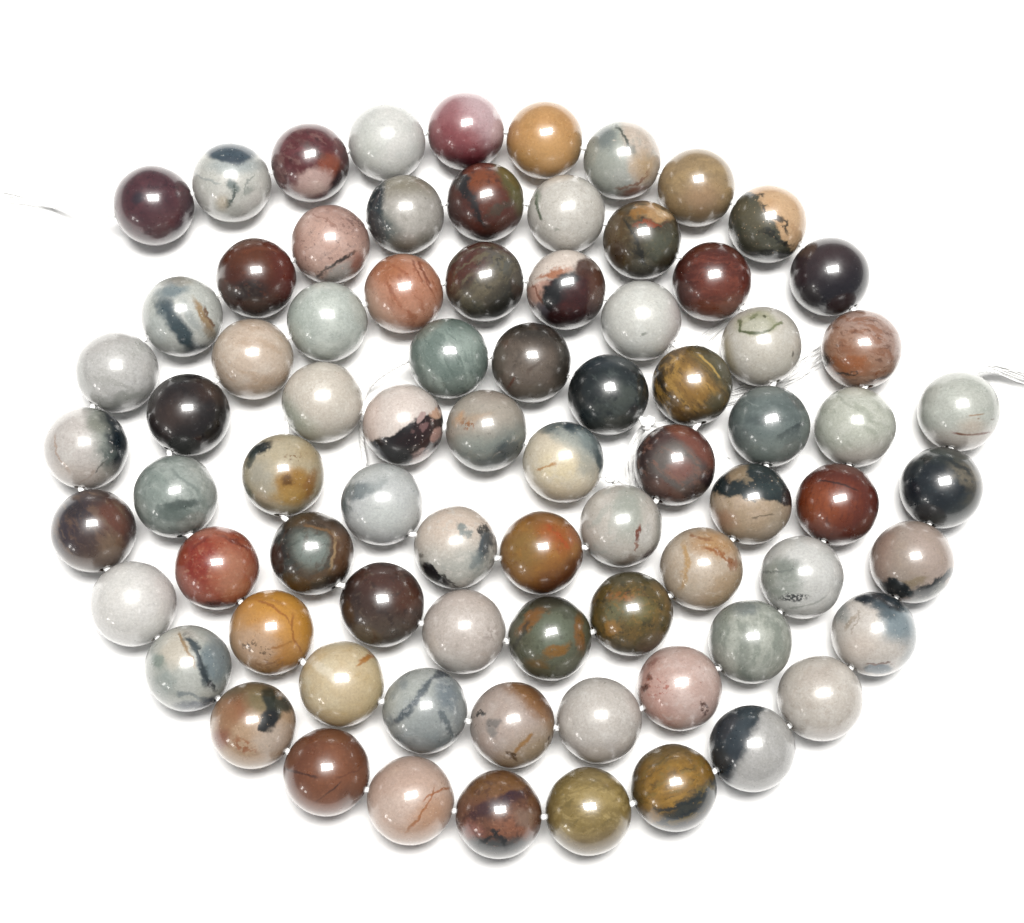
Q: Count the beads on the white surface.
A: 78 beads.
